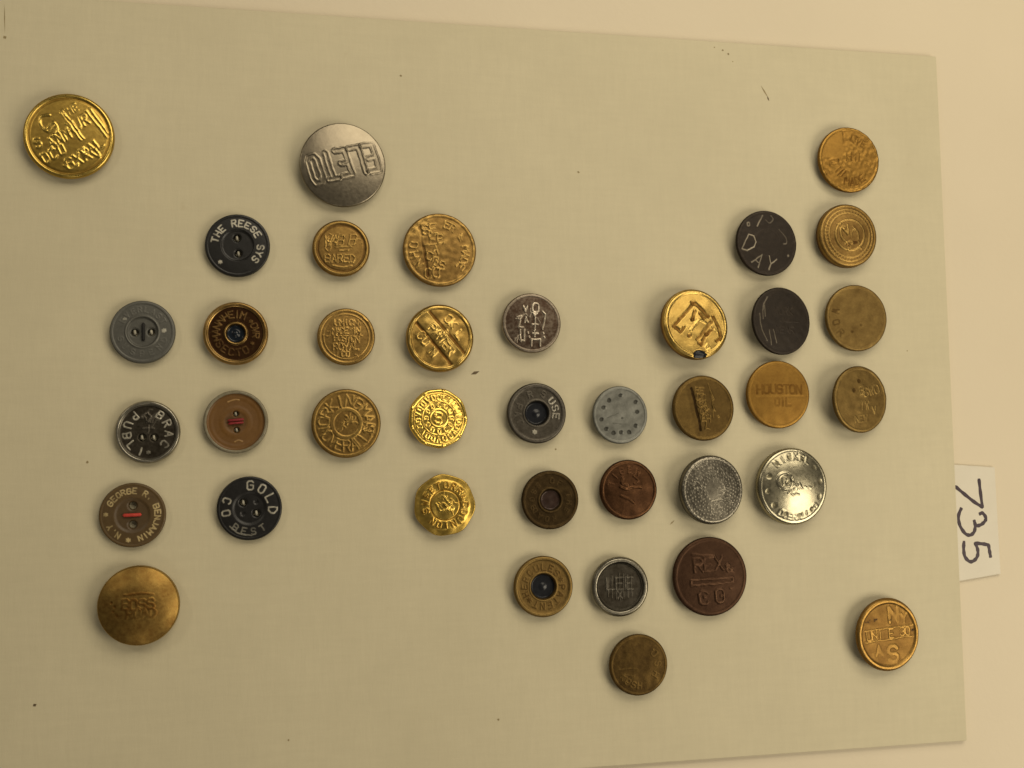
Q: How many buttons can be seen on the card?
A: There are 38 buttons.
